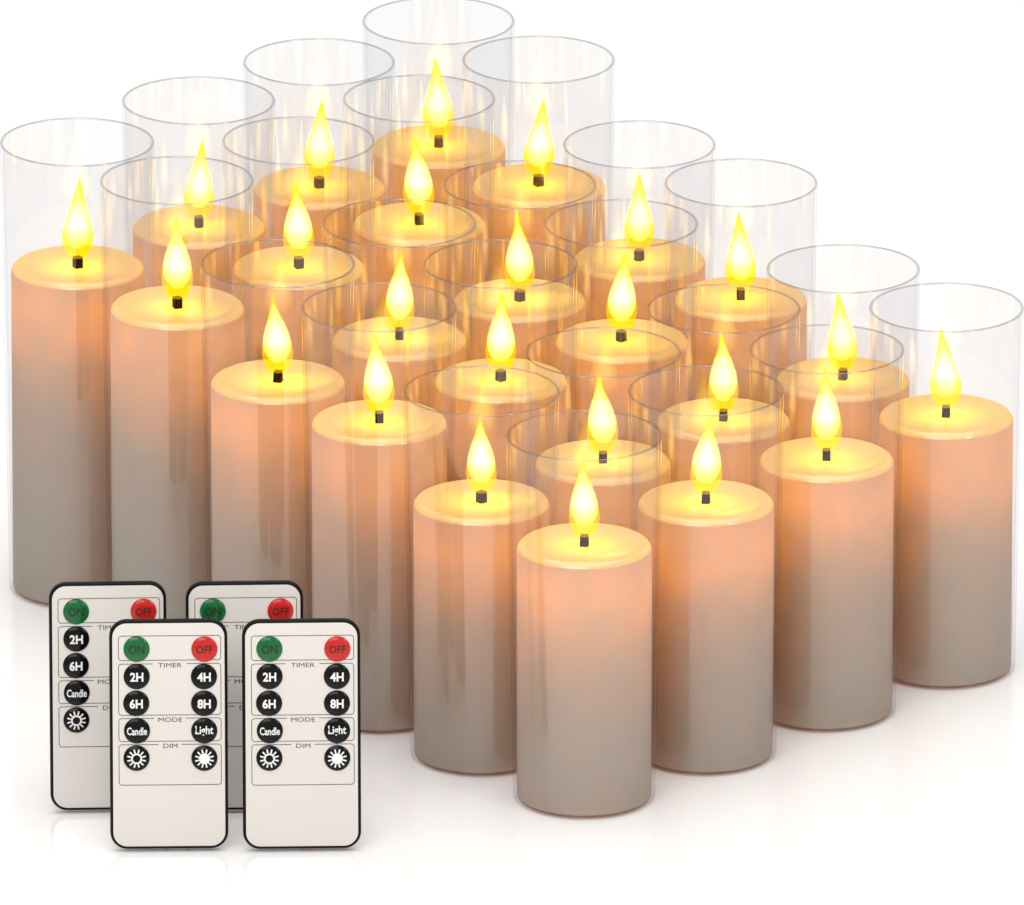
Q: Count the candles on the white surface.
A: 24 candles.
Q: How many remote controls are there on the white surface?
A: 4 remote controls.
